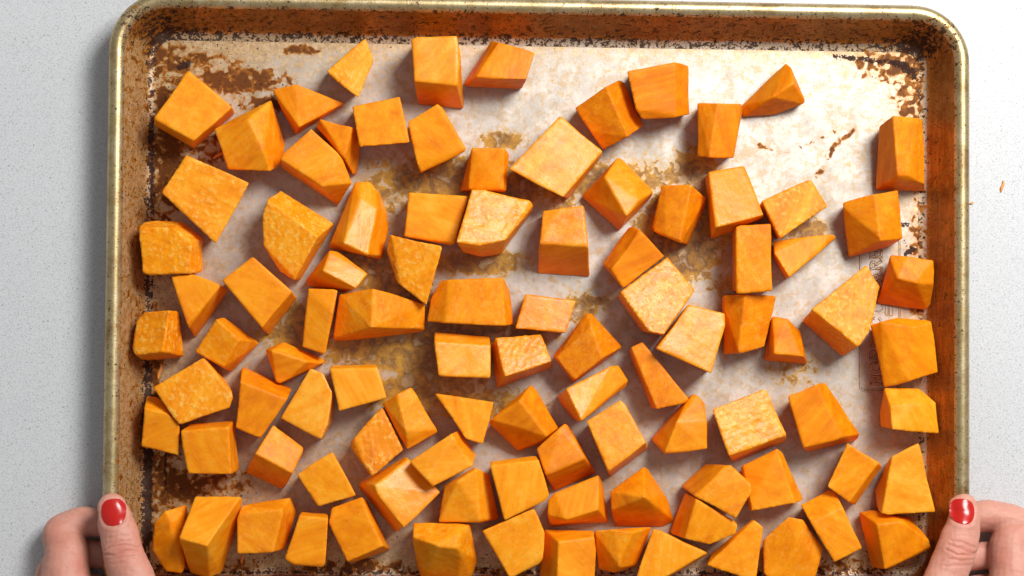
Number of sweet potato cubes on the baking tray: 98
